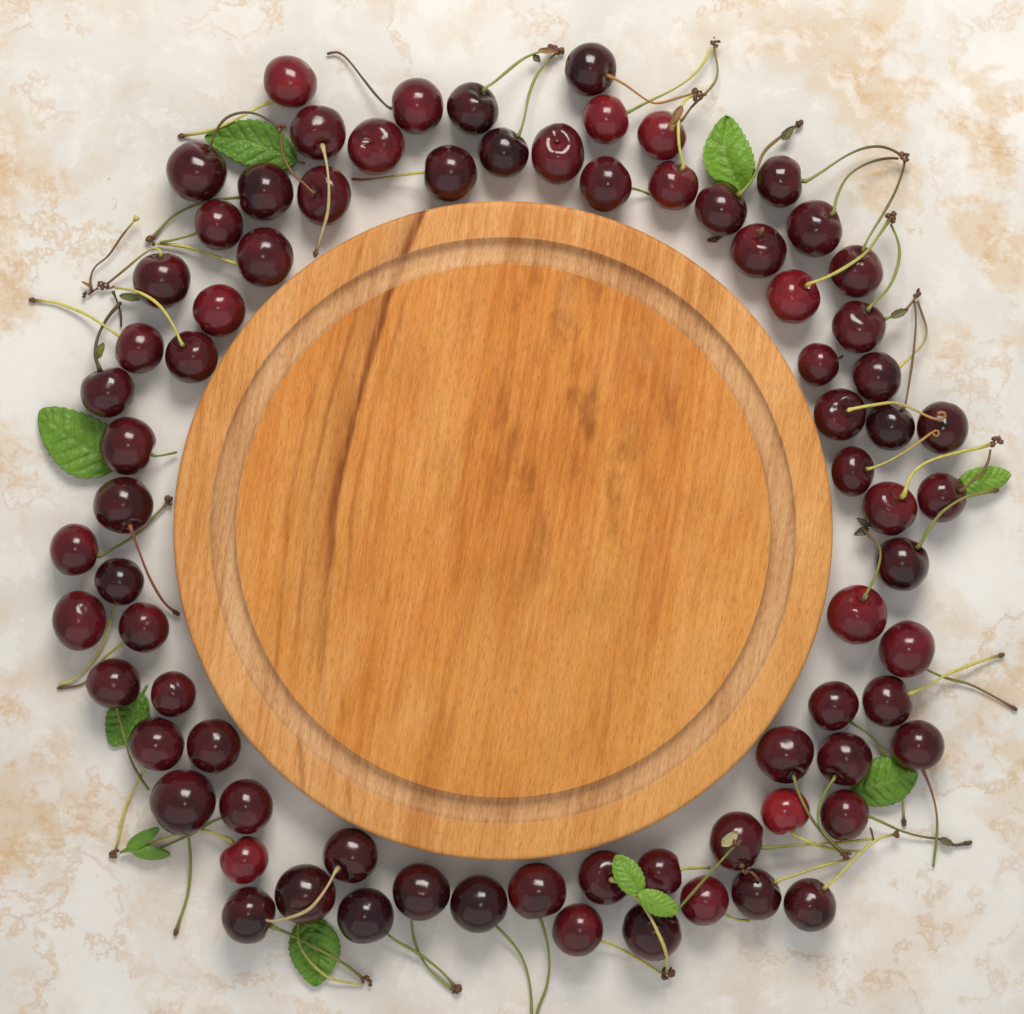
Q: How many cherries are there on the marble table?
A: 76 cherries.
